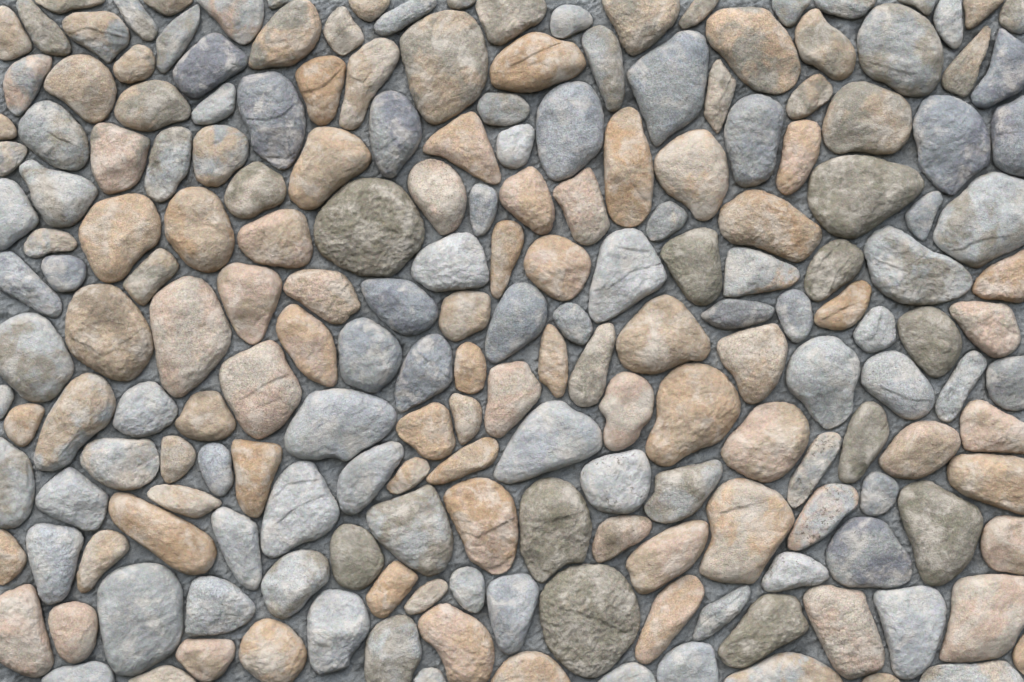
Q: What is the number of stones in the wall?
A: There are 200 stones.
